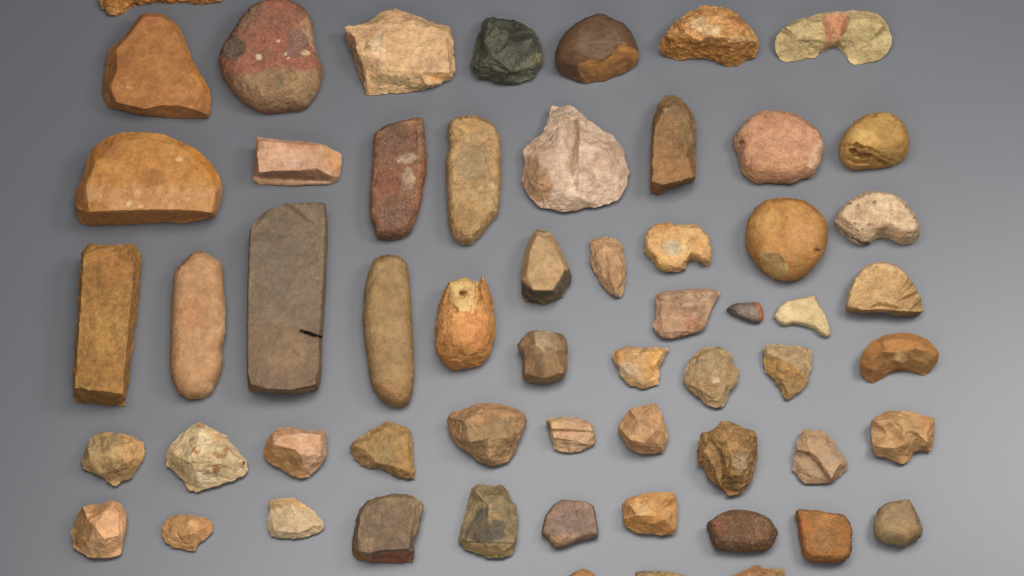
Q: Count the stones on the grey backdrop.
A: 58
